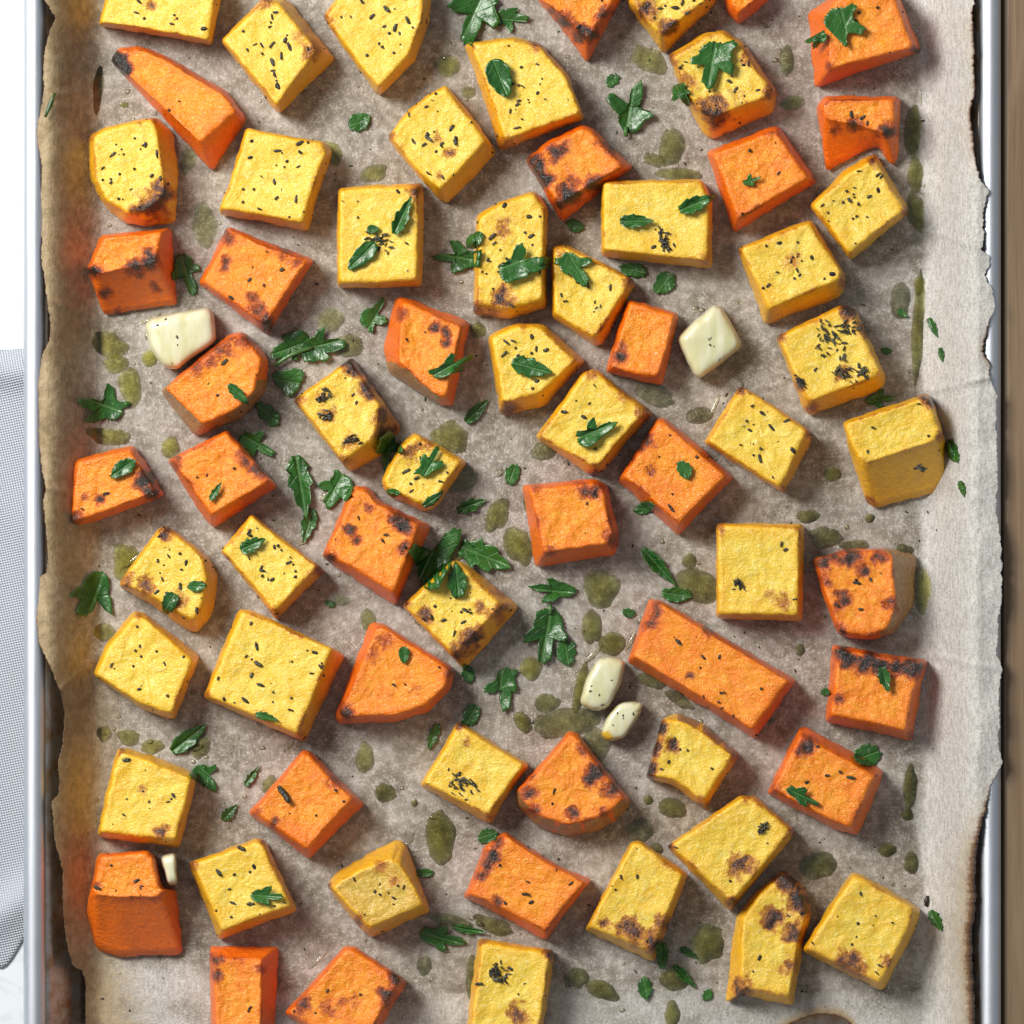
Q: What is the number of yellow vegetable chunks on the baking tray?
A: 38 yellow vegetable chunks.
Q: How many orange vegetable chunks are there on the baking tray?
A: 28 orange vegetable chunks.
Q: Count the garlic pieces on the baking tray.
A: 5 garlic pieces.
